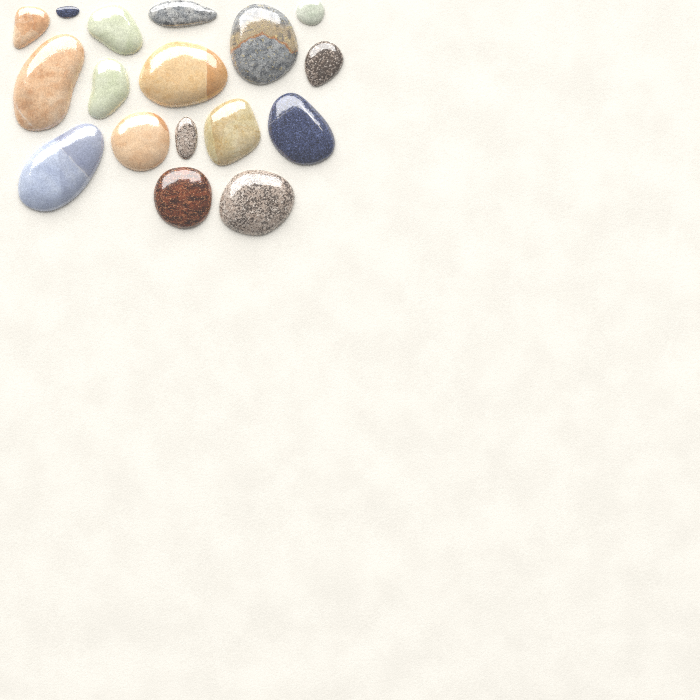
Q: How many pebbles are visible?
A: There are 17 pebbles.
